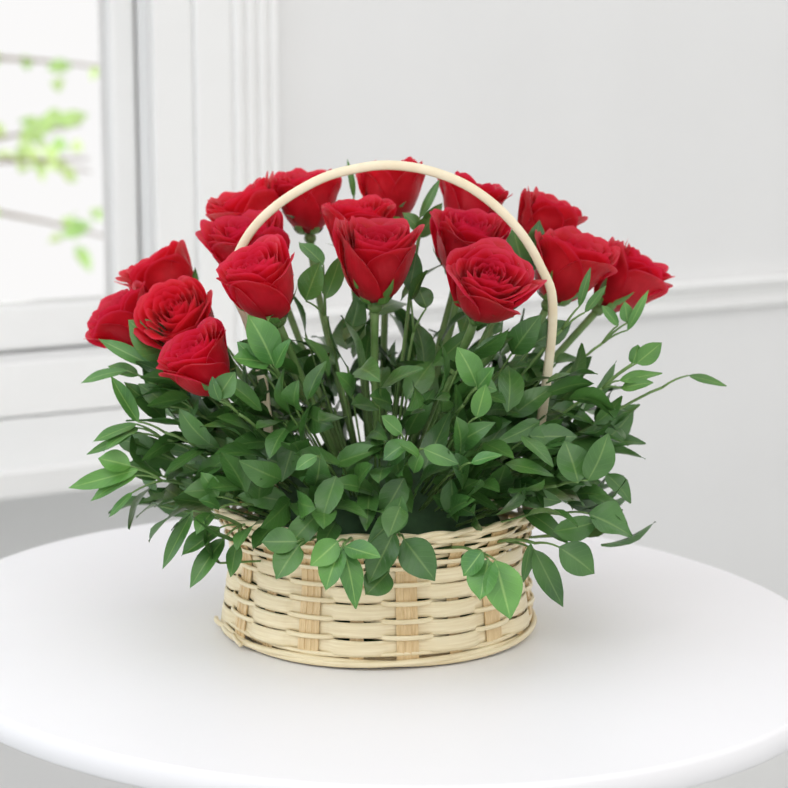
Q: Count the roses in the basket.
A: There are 17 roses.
